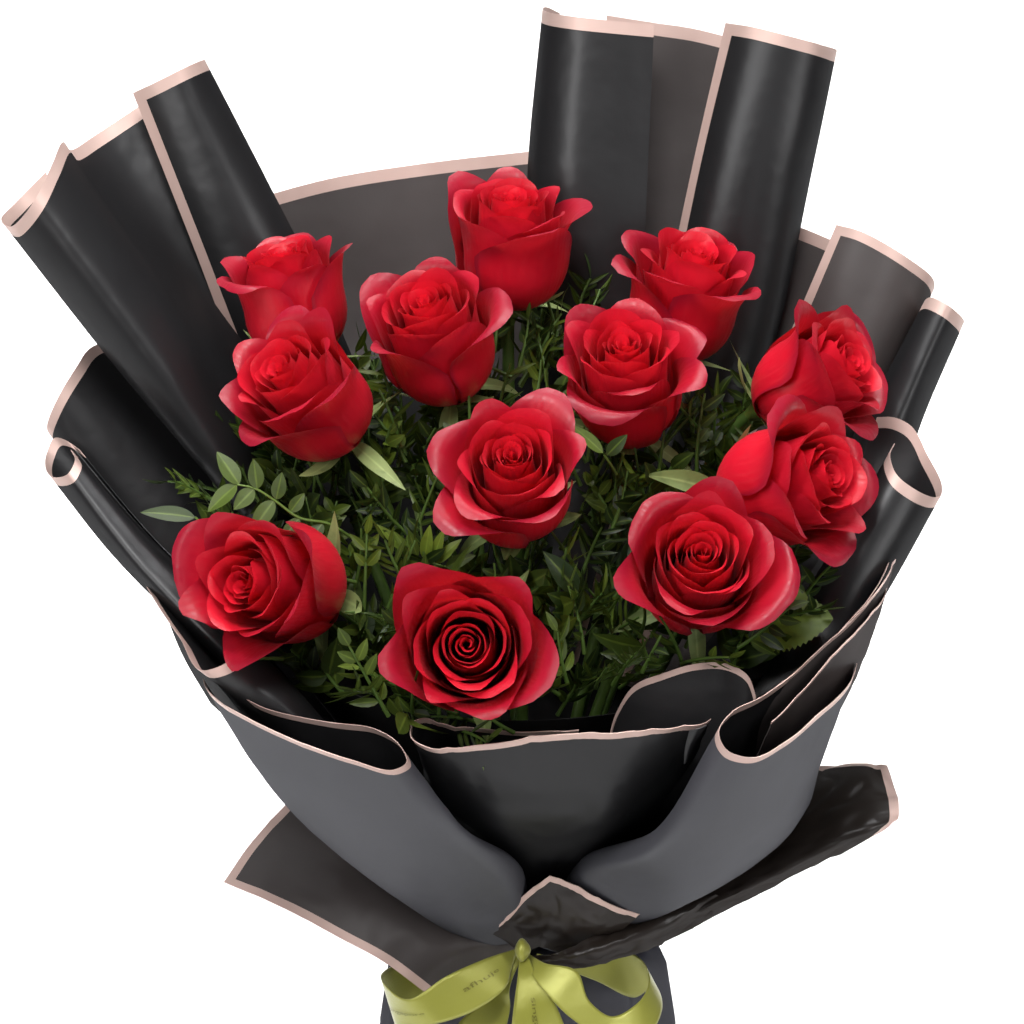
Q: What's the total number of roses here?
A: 12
